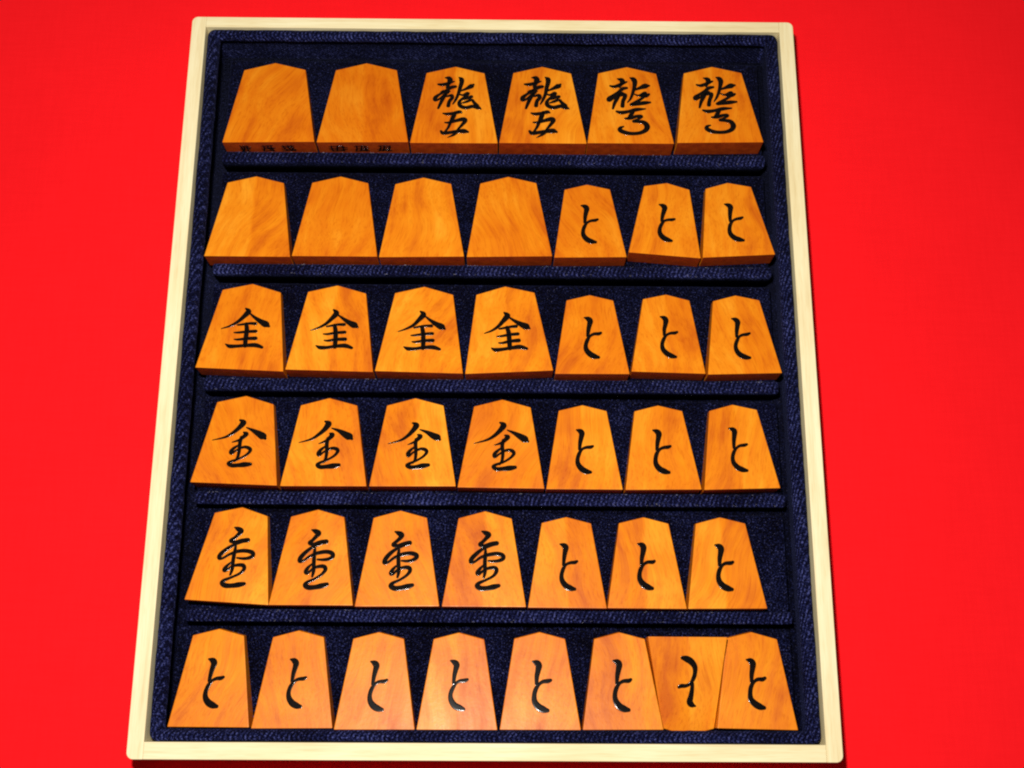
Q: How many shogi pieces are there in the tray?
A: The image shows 42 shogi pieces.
